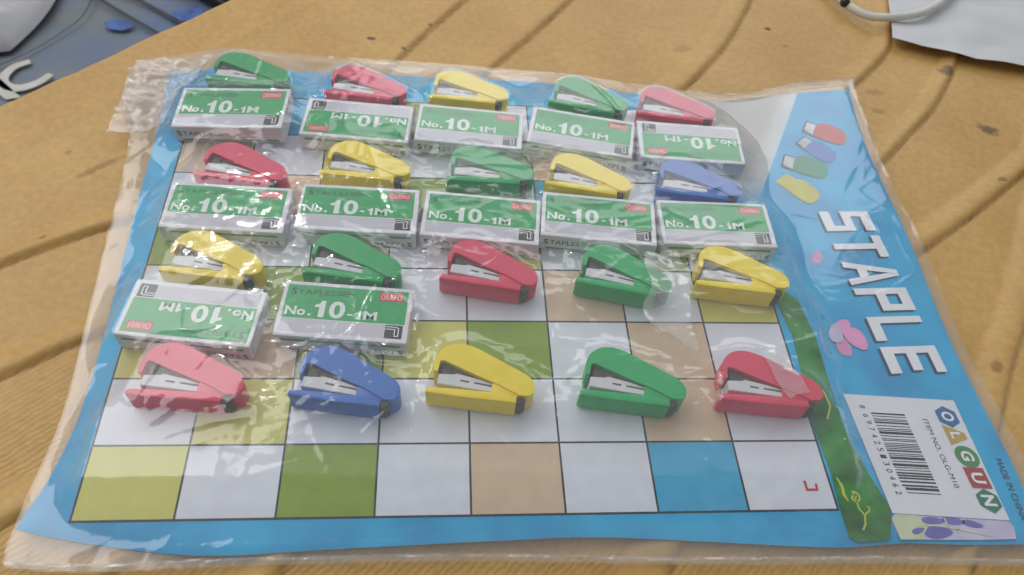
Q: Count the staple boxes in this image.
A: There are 12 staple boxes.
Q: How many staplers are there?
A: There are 20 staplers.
